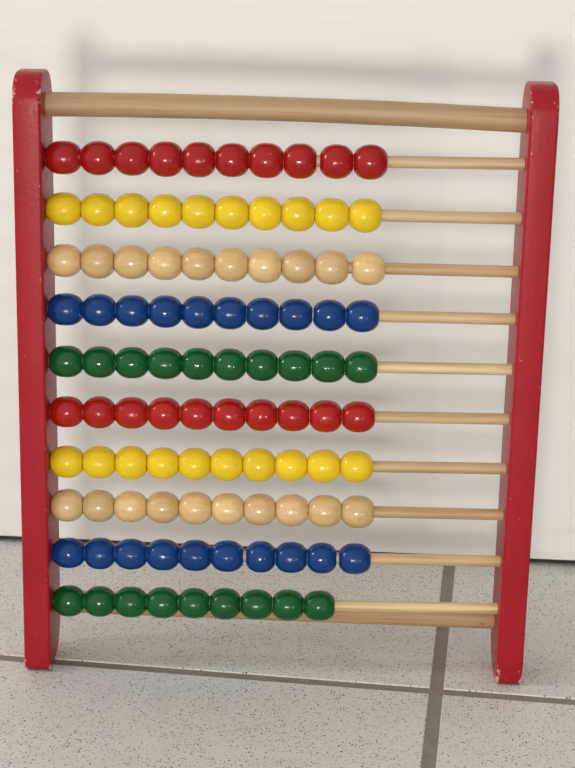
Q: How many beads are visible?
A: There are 99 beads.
